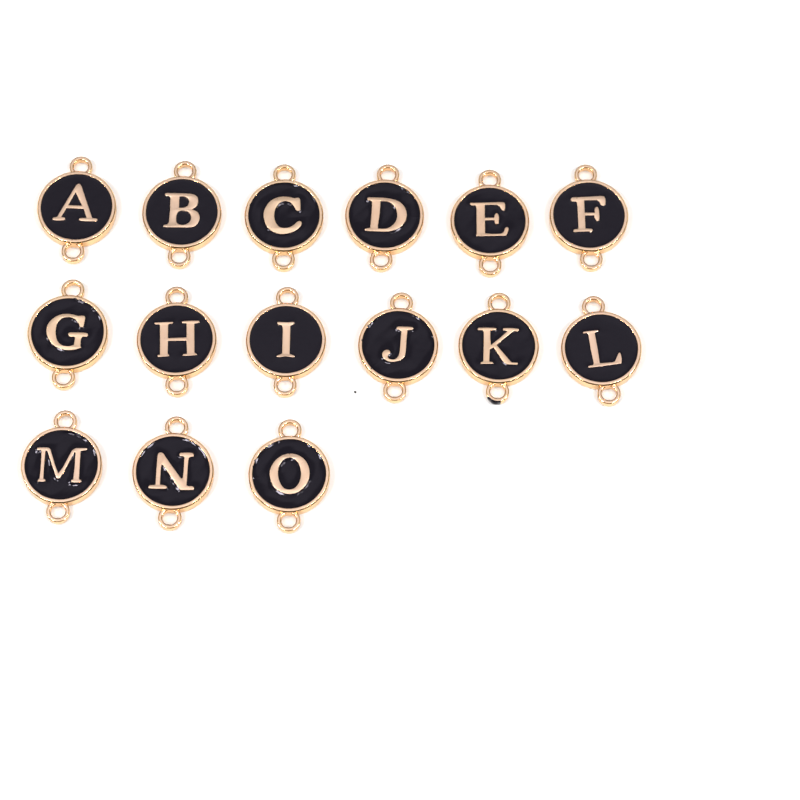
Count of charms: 15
